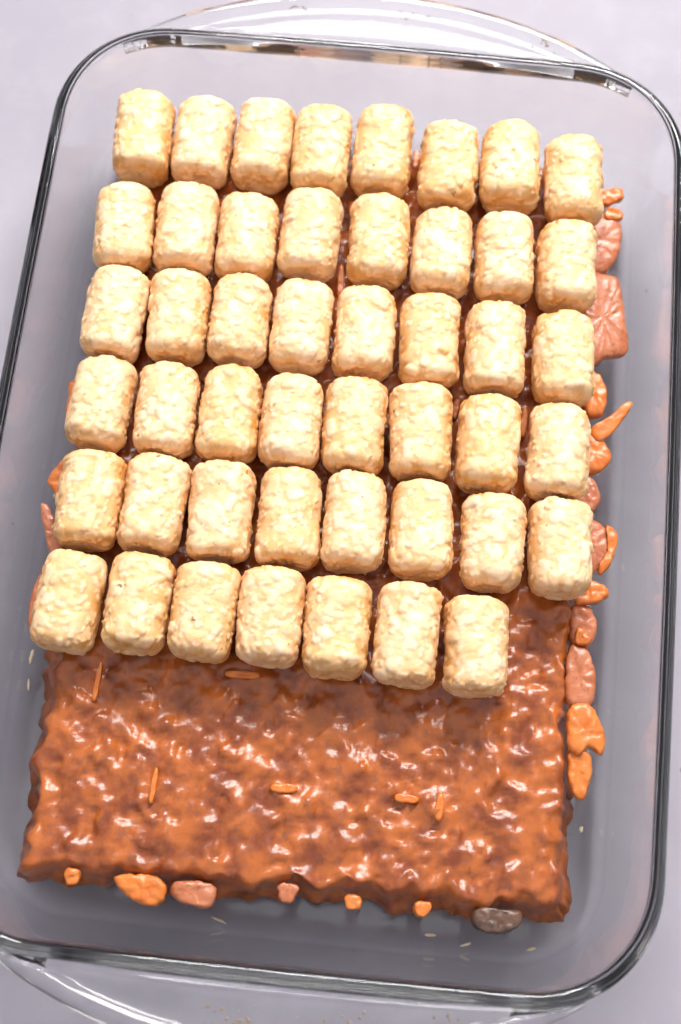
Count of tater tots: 47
